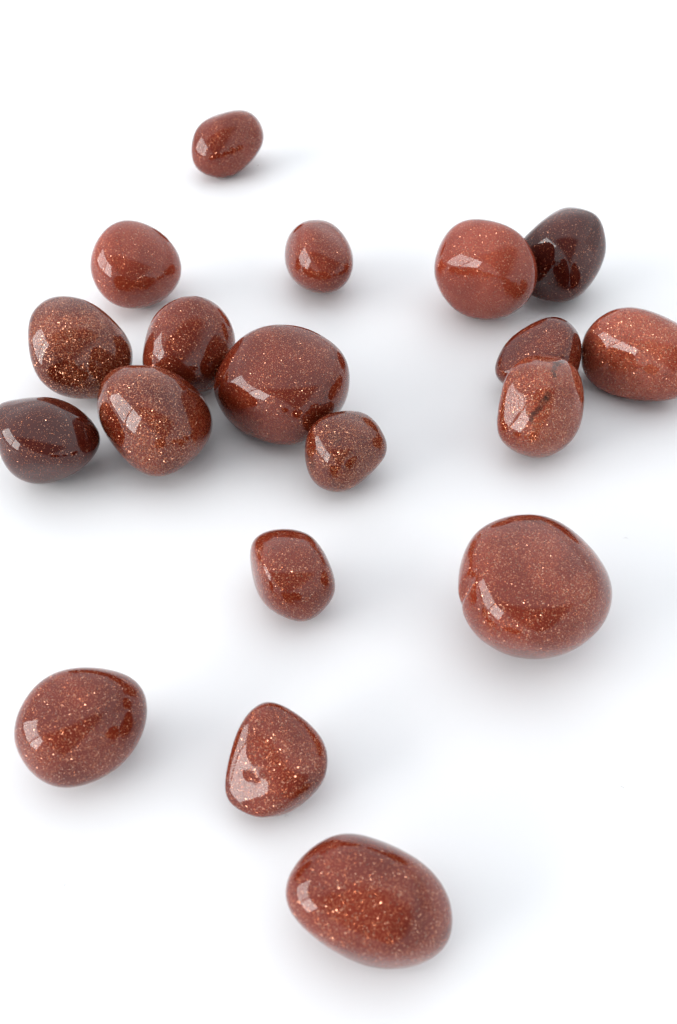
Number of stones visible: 19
